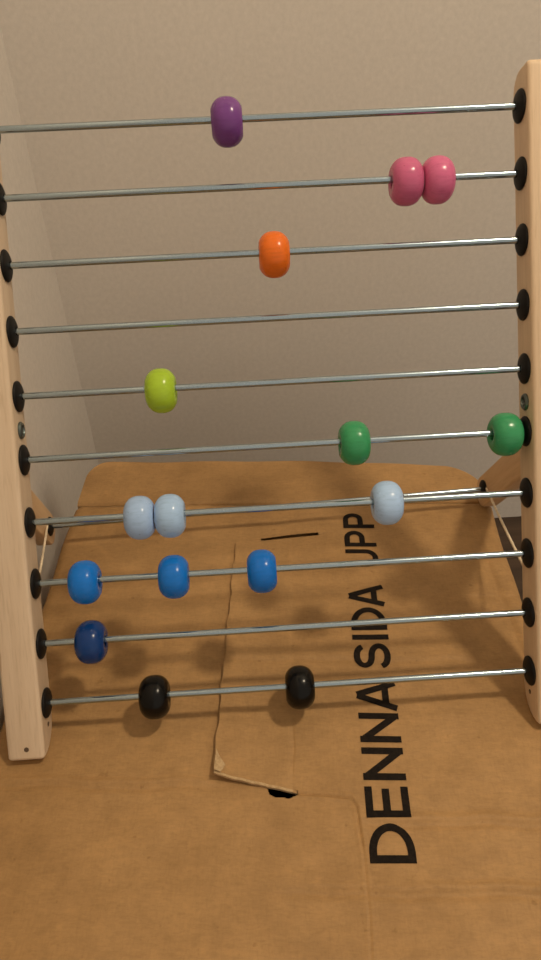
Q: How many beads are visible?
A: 16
